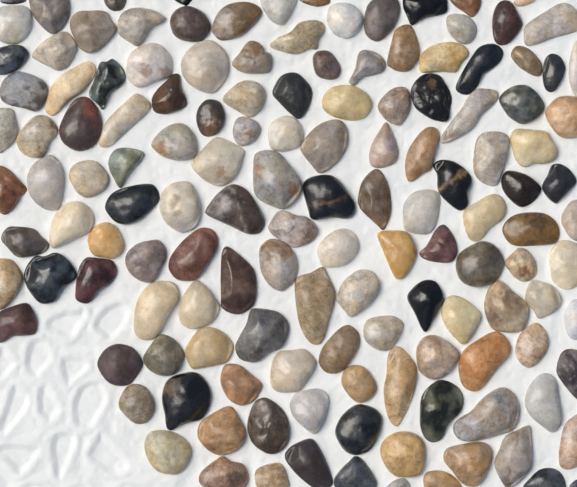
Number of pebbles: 139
